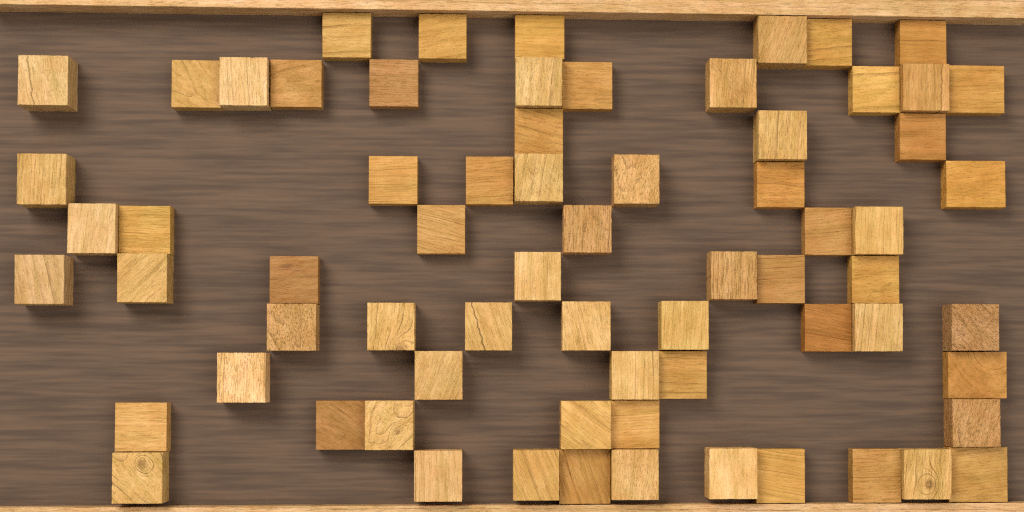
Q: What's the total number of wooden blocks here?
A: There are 69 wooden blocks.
